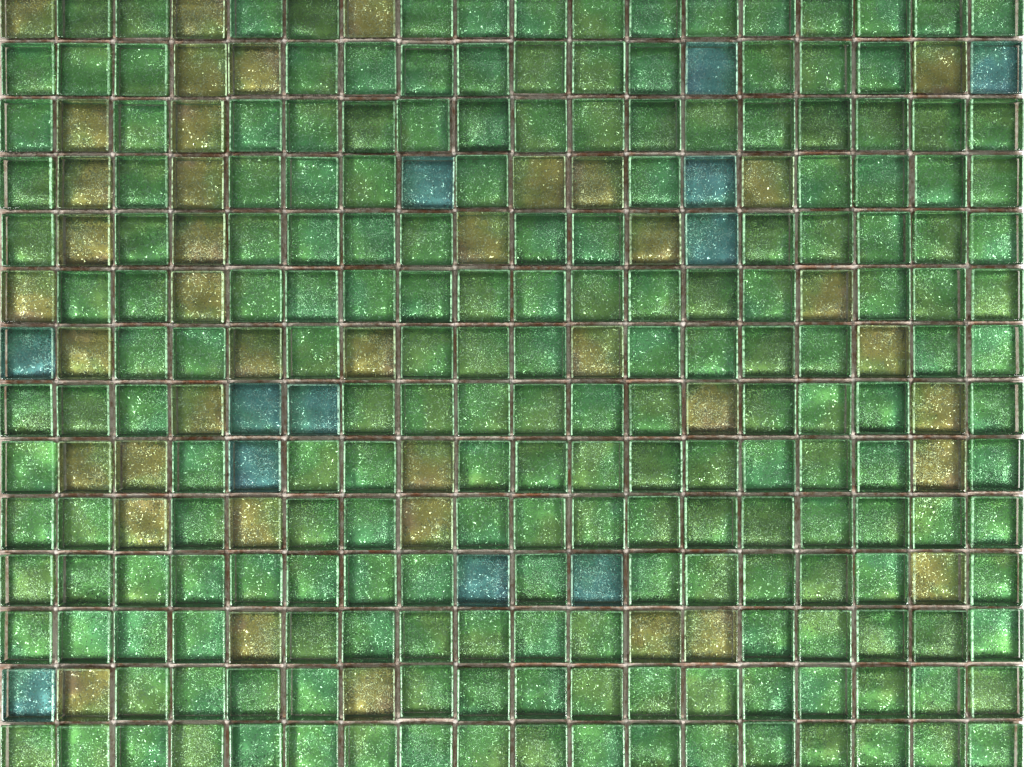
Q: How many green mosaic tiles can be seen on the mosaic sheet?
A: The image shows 199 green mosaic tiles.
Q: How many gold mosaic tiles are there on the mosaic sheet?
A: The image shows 41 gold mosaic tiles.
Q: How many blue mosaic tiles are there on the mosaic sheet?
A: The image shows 12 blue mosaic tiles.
